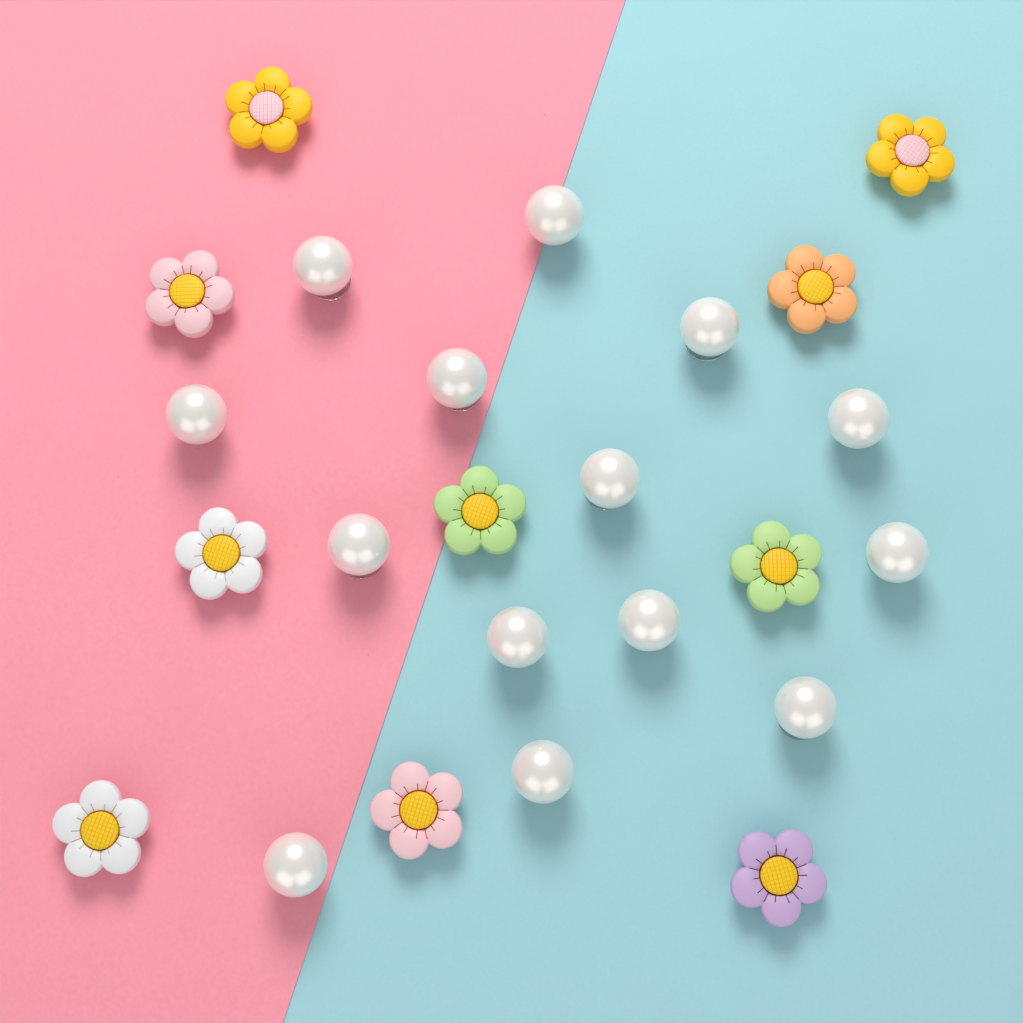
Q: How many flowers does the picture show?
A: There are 10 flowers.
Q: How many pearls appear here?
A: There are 14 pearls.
